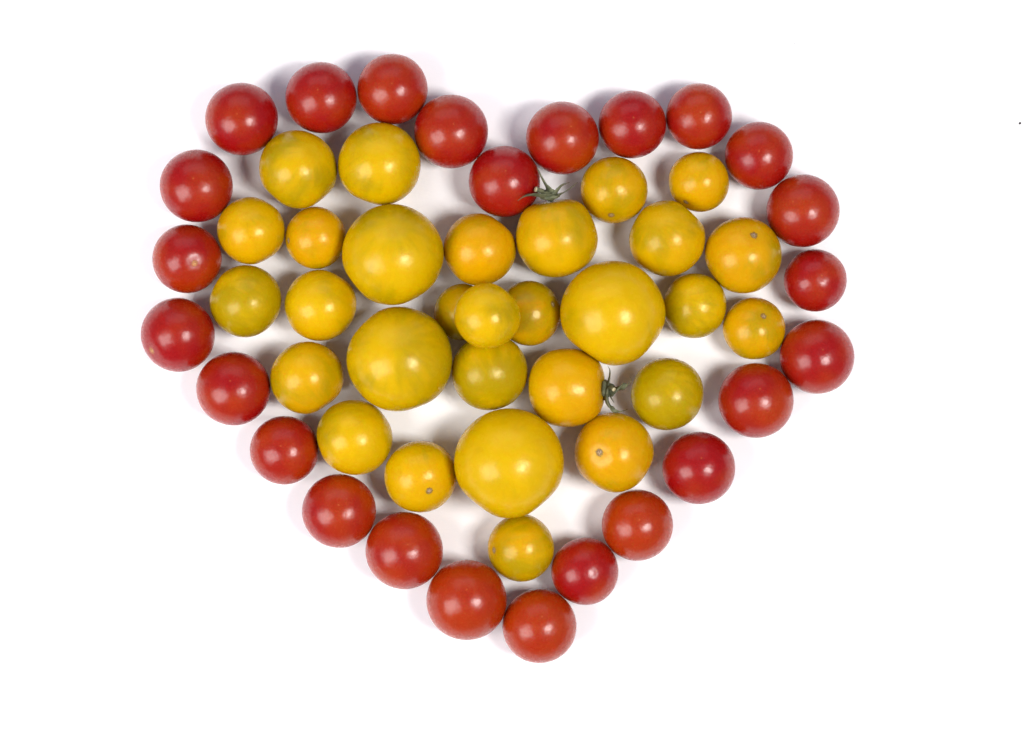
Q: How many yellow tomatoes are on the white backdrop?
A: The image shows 29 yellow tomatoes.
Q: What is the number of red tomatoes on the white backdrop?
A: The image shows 25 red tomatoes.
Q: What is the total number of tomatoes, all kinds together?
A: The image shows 54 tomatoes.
